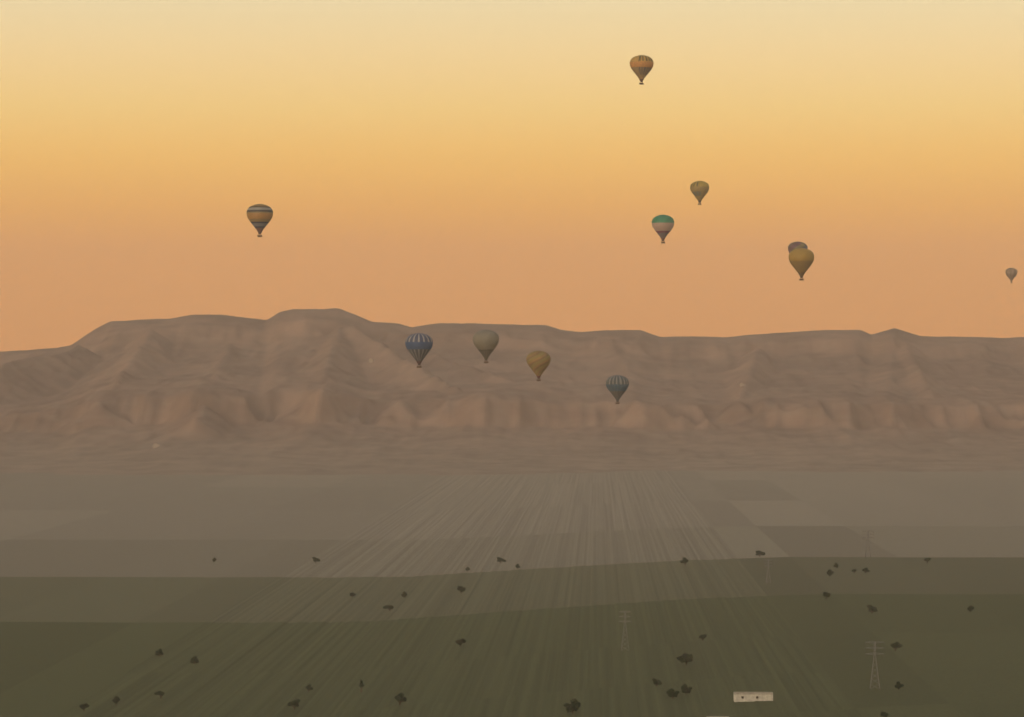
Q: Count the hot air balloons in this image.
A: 11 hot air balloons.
